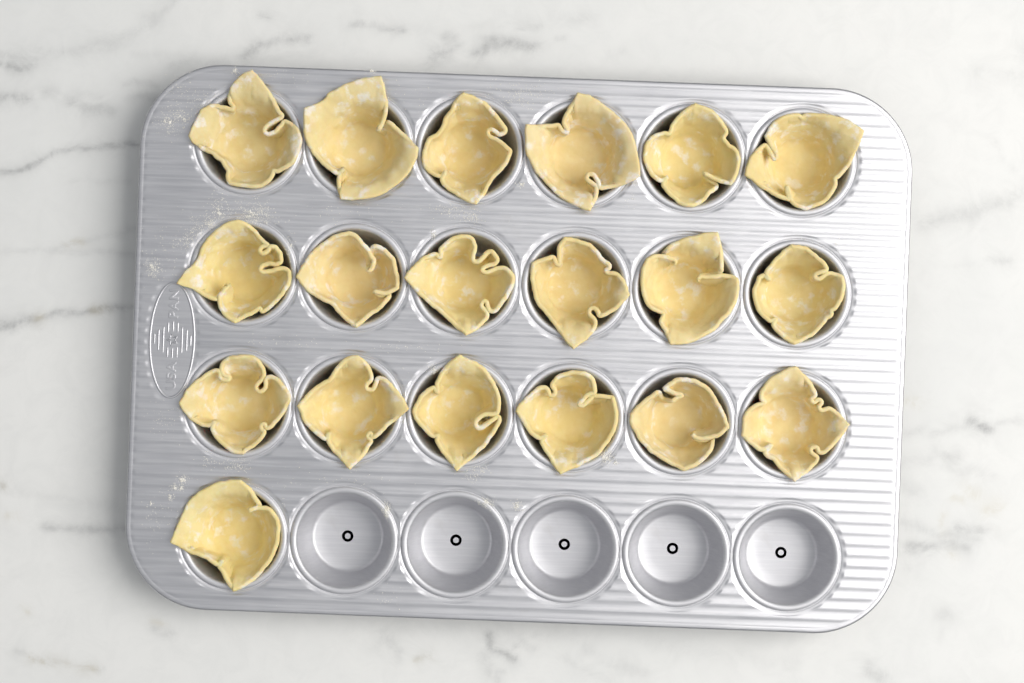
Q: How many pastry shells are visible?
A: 19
